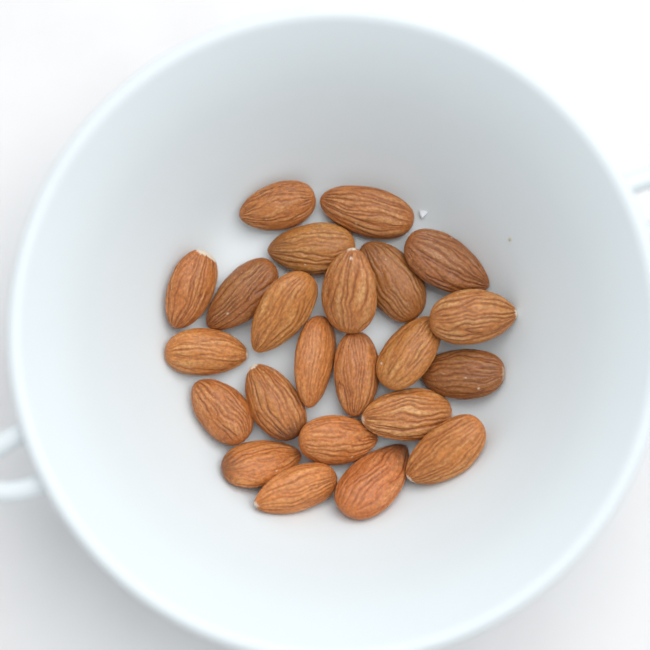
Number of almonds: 23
